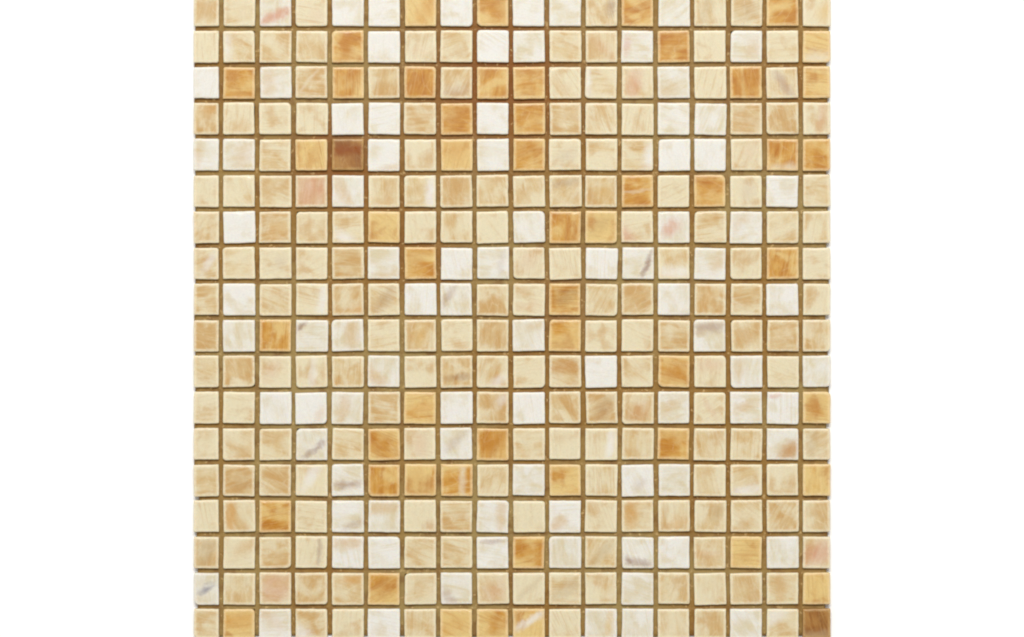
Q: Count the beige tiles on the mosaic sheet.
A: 185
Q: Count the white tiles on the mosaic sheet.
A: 86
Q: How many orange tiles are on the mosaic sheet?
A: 51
